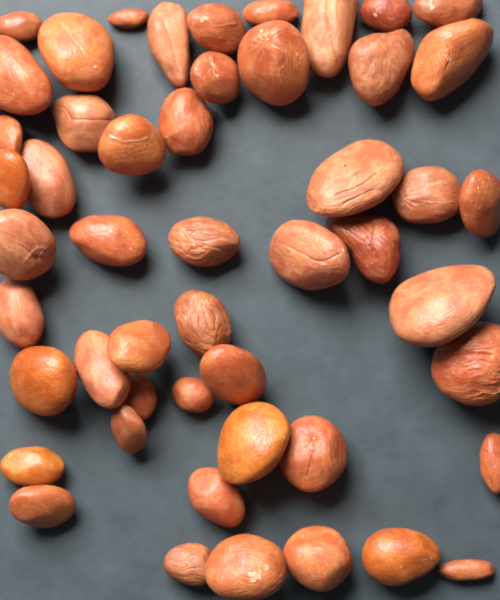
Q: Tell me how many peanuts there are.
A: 50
